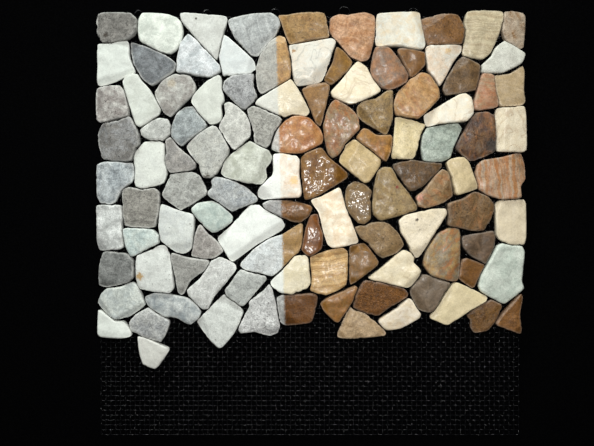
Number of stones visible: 107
